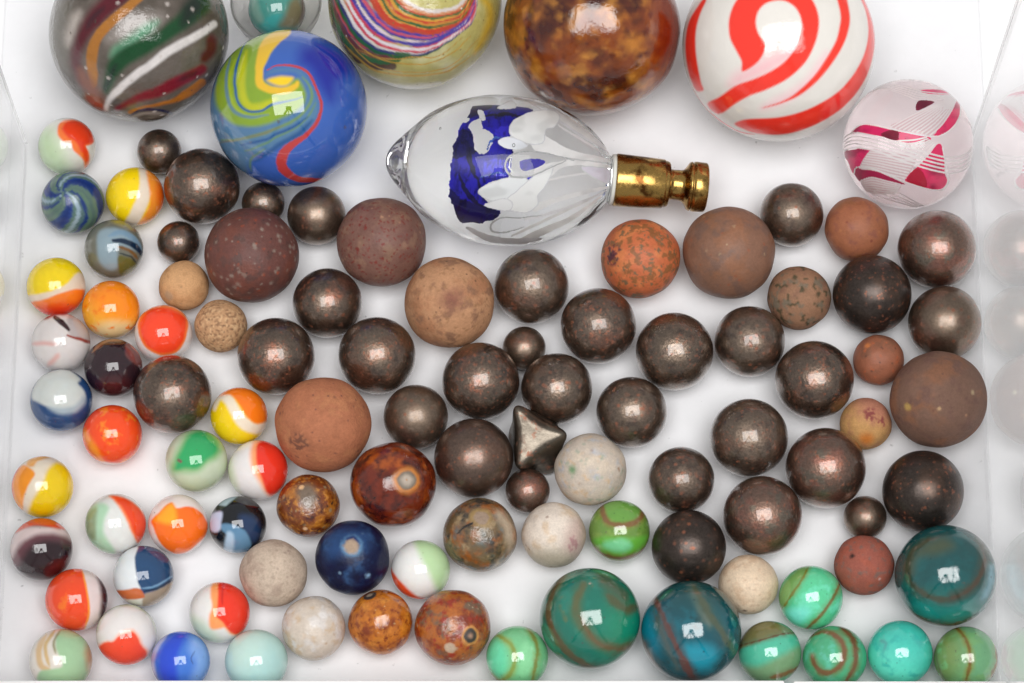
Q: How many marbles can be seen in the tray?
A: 101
